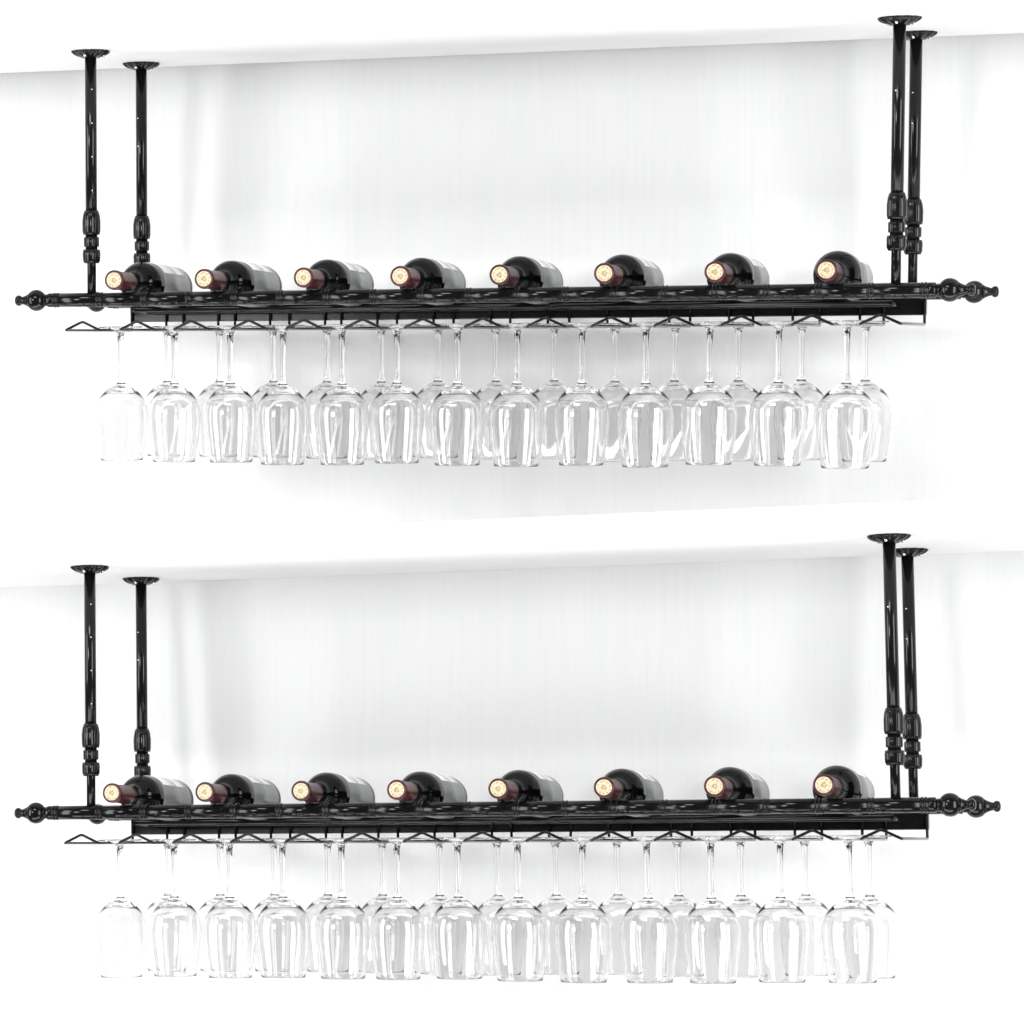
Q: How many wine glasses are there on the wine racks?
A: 52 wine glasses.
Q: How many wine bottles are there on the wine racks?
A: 16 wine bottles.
